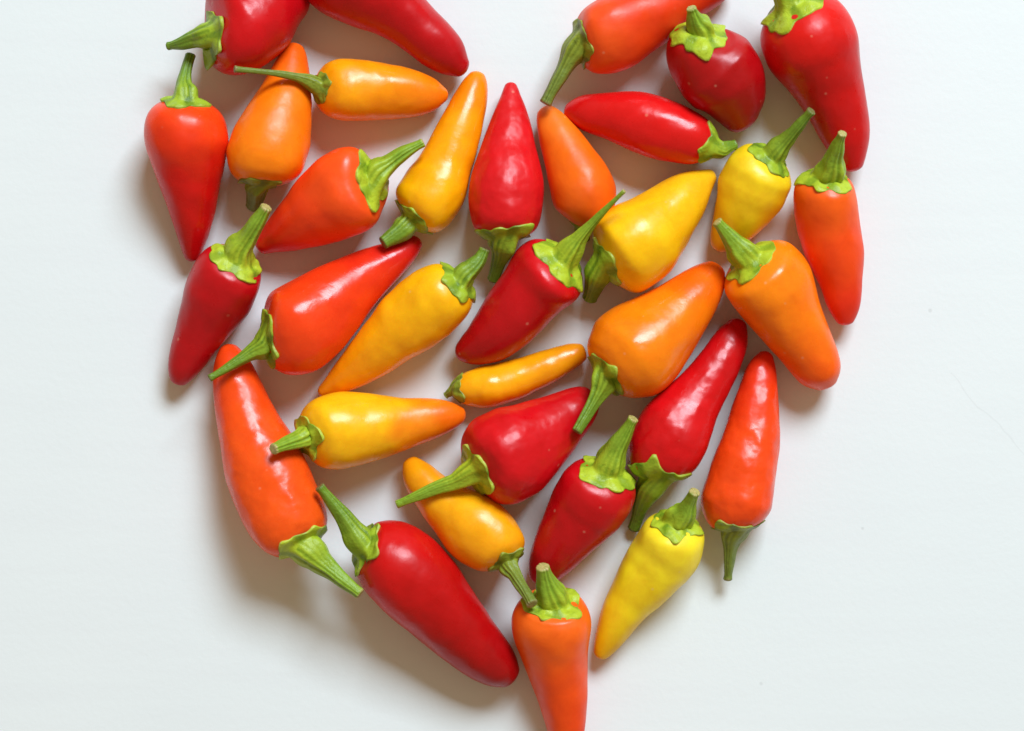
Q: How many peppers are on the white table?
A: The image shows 33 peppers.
